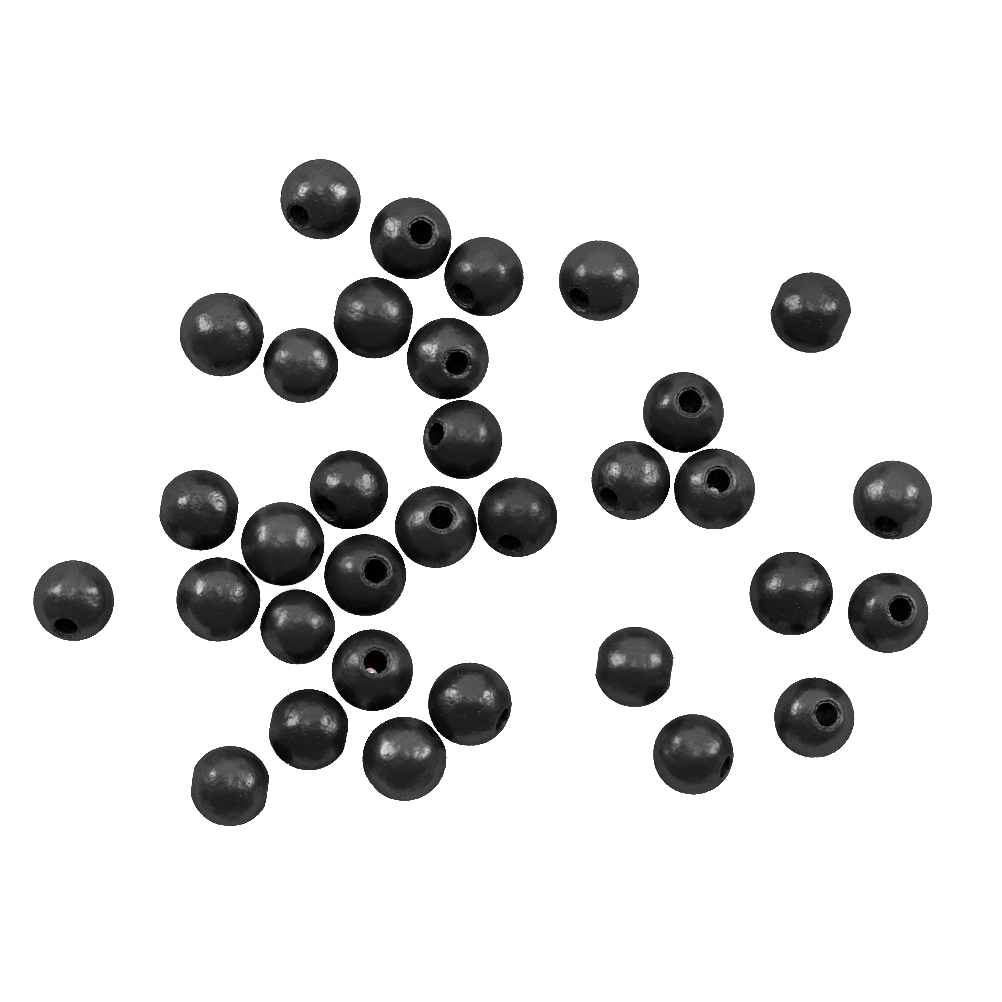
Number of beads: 33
